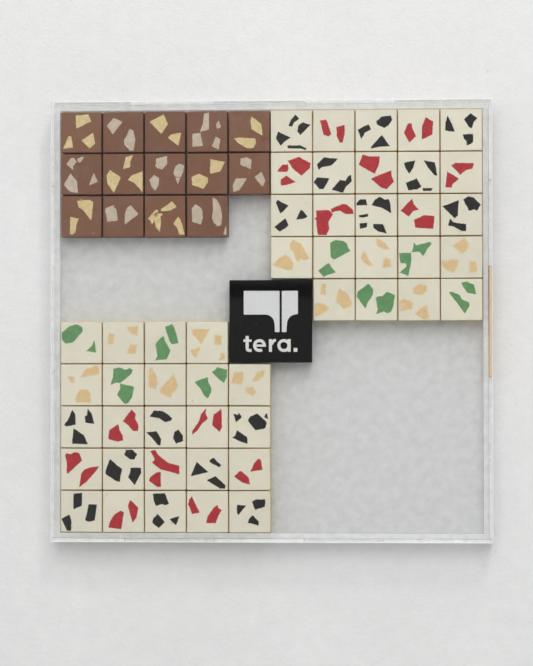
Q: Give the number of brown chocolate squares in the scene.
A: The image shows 14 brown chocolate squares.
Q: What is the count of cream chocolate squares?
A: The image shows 48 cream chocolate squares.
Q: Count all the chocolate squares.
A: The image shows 62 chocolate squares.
